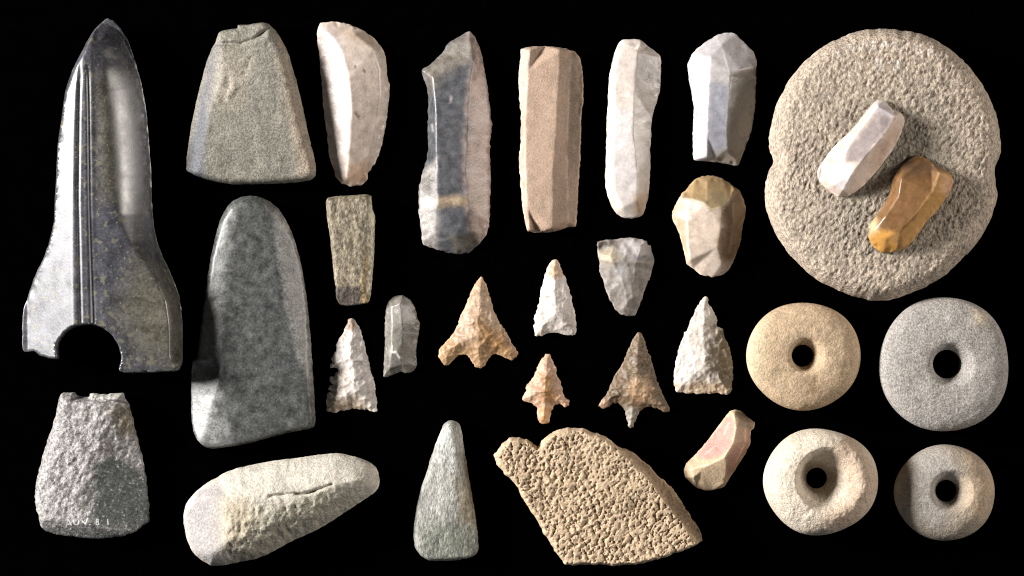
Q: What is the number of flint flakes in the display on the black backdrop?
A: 11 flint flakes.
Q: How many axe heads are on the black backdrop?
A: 7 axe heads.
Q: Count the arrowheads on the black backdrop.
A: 6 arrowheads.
